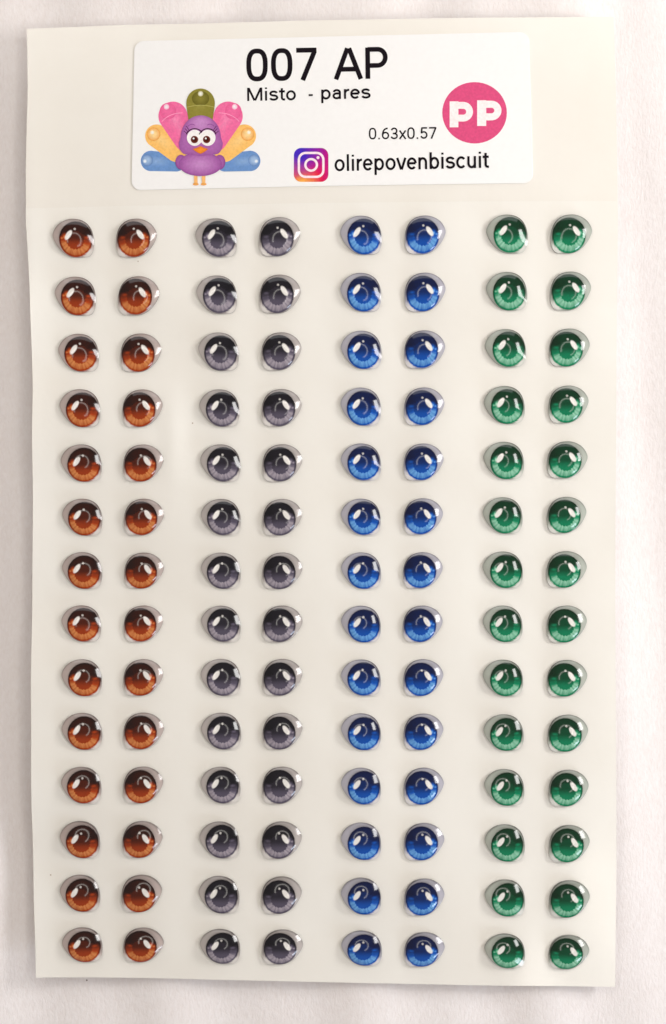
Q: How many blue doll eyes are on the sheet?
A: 28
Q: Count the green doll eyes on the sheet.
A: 28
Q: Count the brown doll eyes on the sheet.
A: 28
